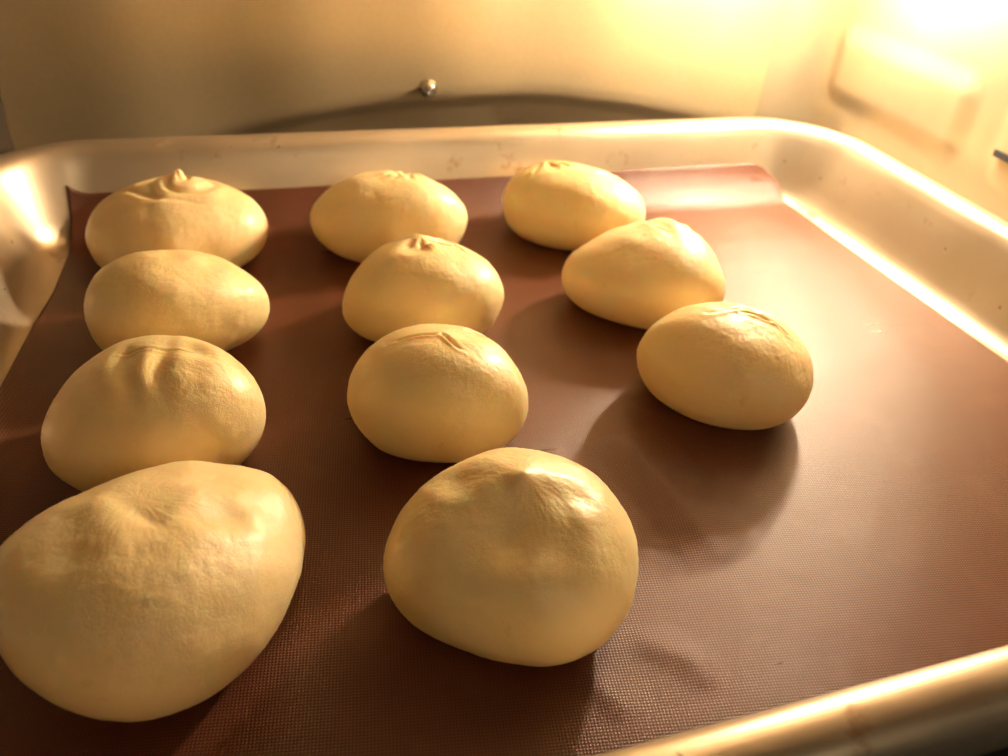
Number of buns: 11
